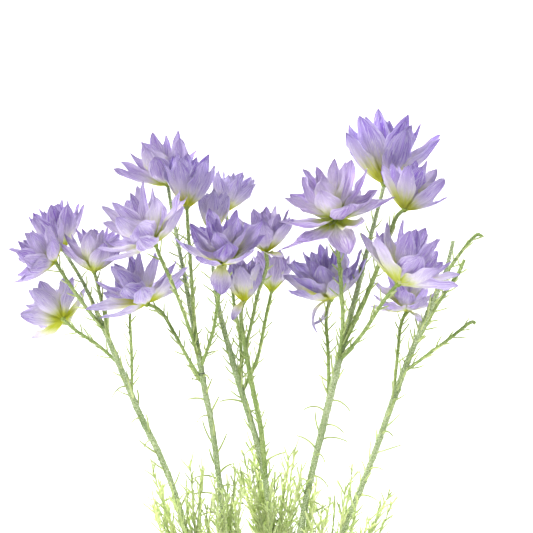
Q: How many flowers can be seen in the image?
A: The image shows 20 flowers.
